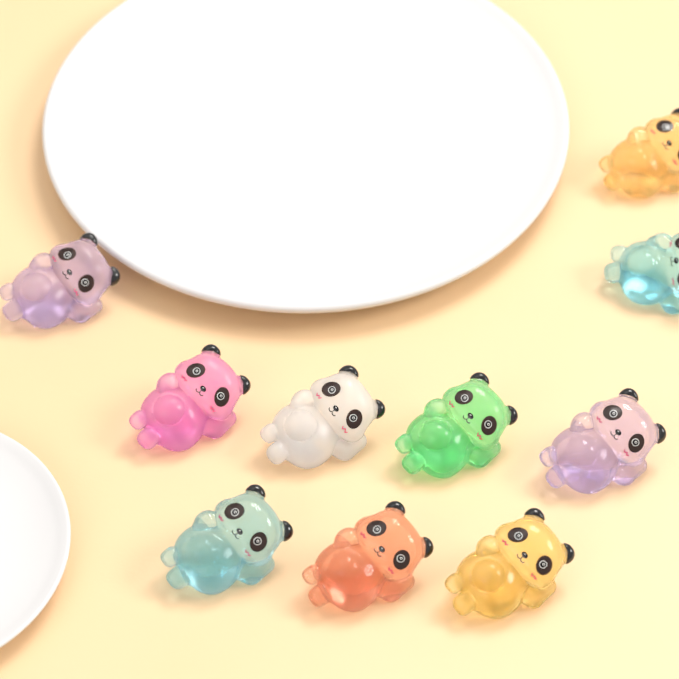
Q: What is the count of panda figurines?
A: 10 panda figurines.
